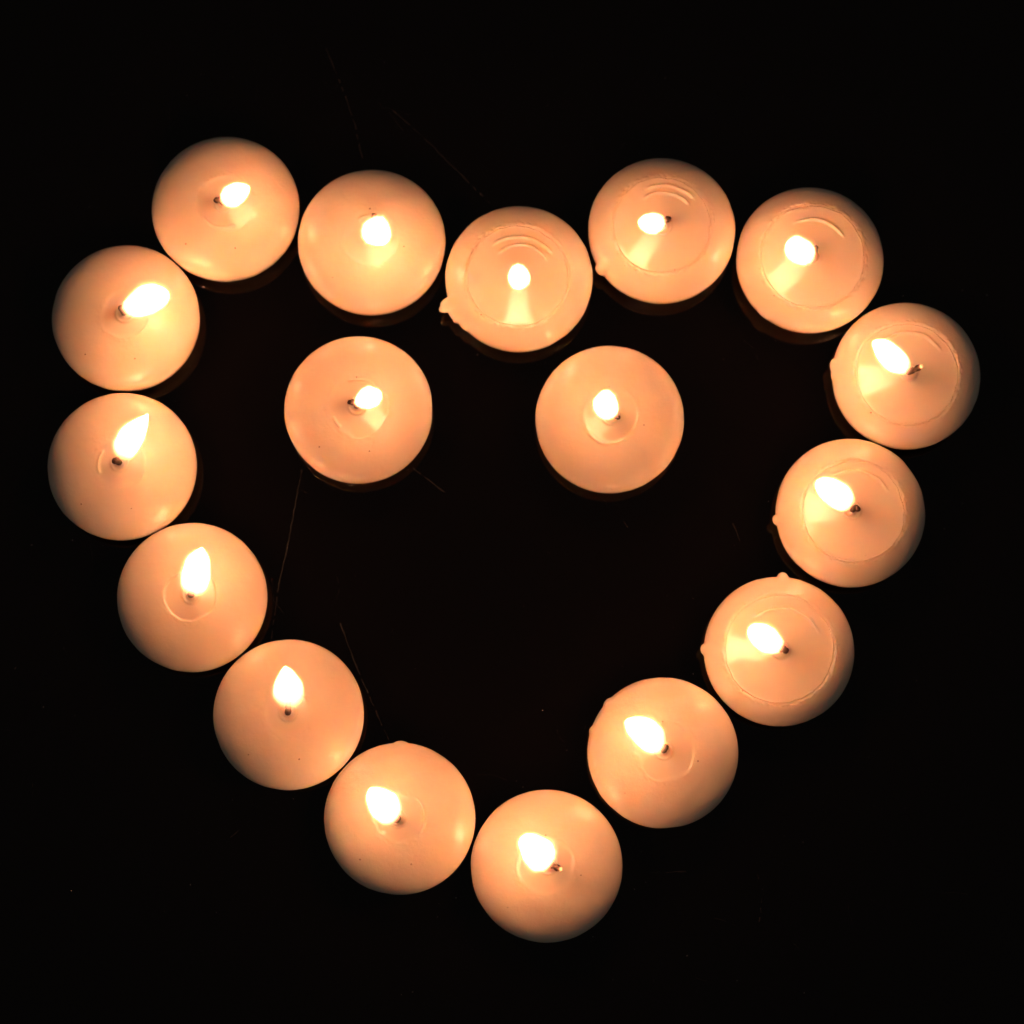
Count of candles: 17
